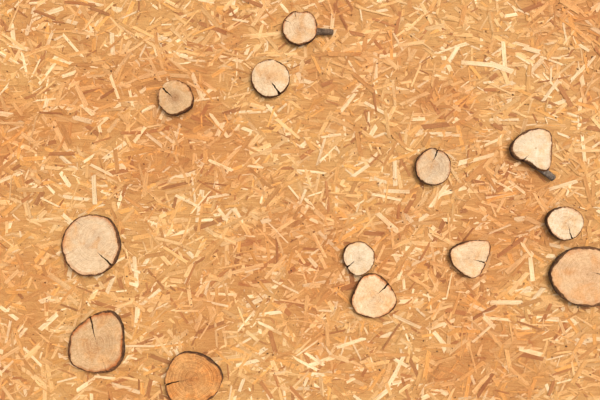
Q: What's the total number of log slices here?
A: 13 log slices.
